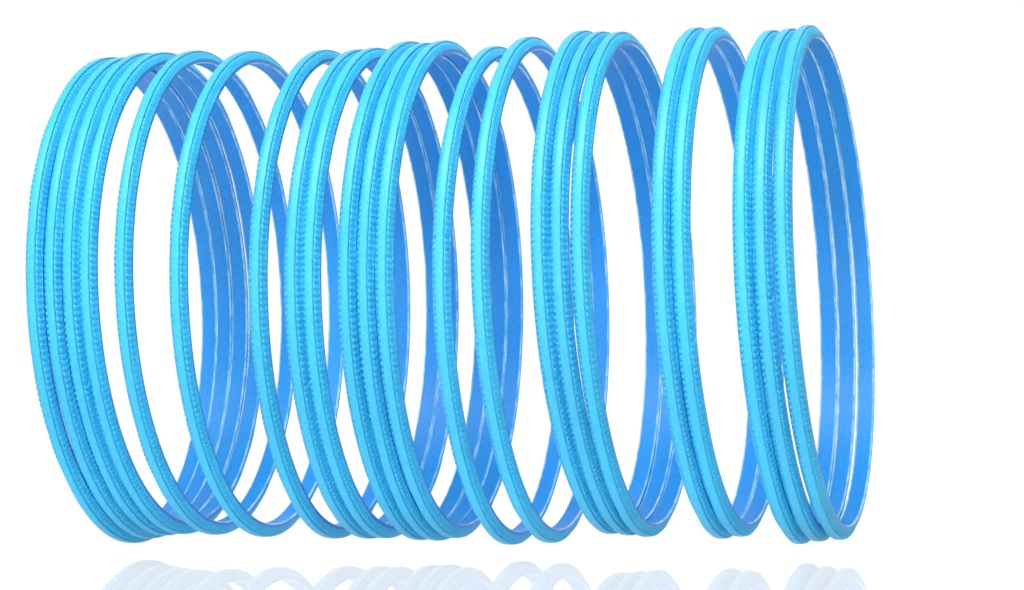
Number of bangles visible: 22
